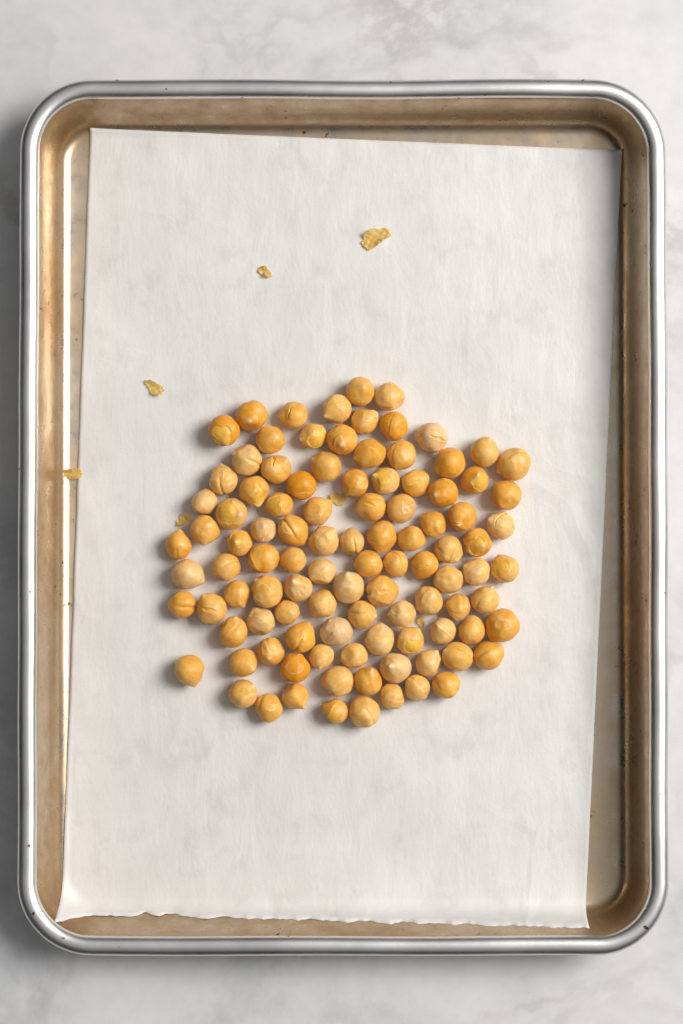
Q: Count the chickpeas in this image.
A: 103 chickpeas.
